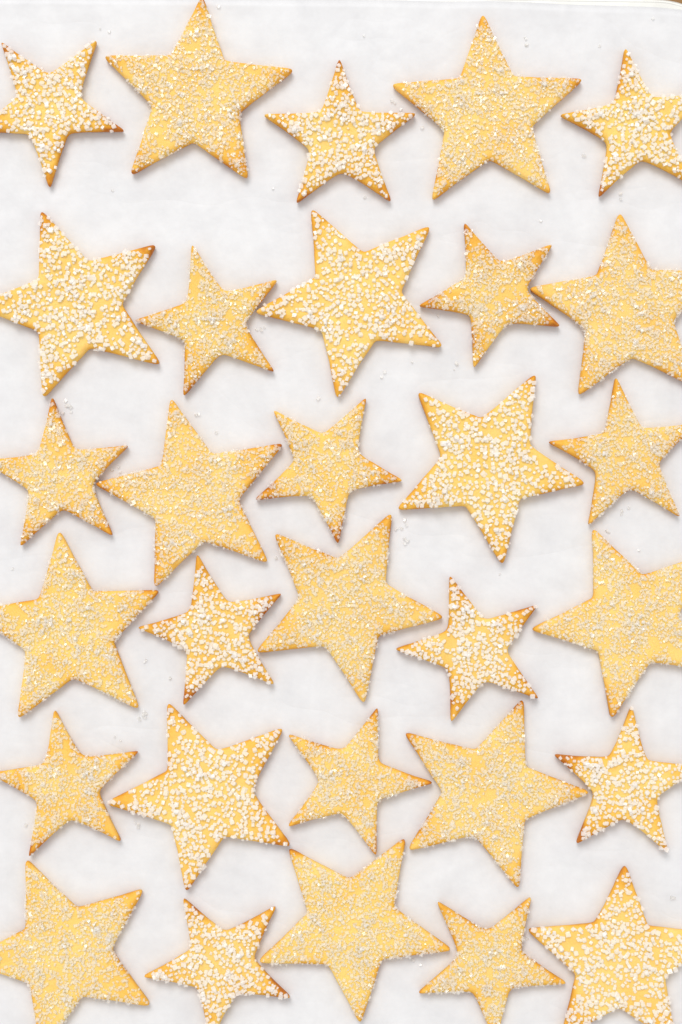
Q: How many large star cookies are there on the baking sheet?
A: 15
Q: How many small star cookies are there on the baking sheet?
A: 15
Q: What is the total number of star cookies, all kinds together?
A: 30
